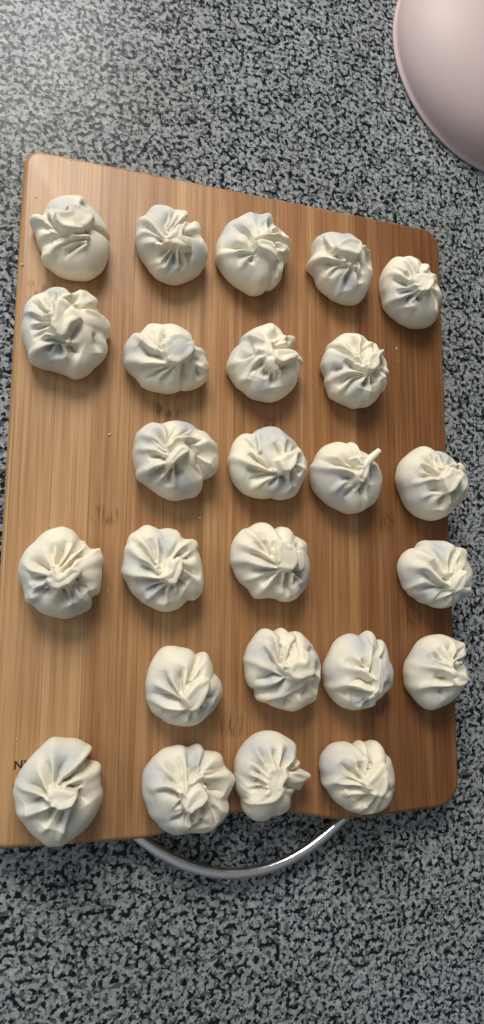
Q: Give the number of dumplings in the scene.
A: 25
